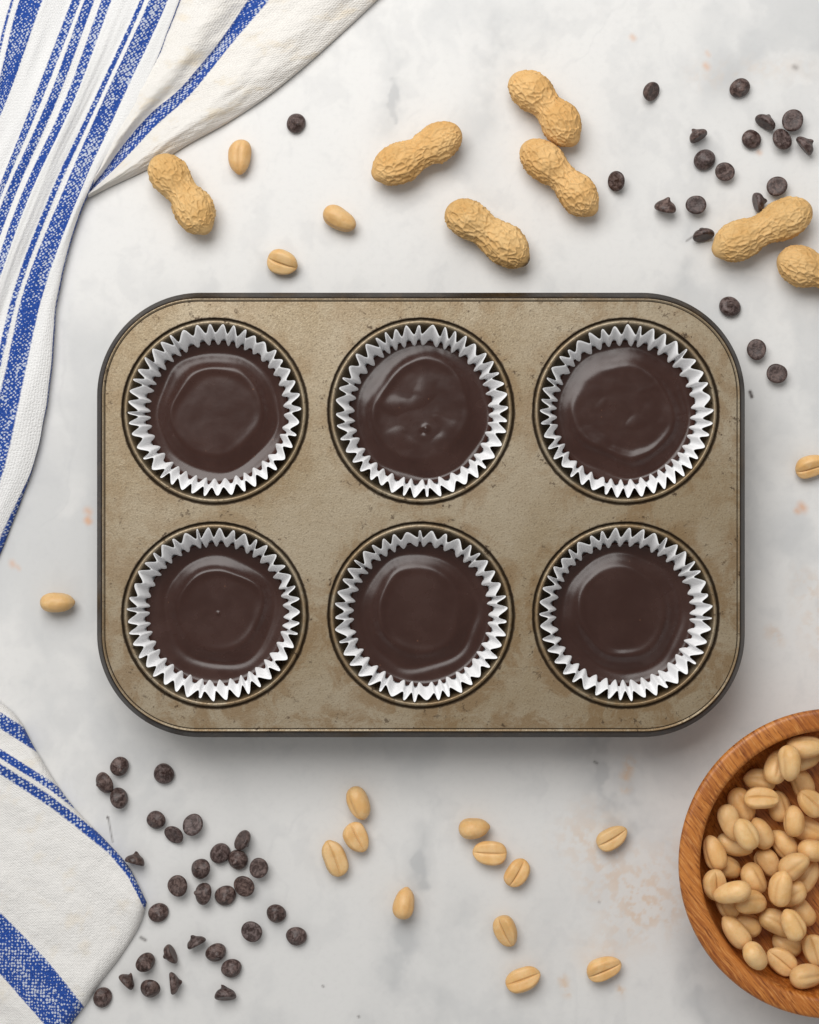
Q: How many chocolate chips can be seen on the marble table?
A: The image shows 51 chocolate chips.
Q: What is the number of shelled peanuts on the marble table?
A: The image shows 56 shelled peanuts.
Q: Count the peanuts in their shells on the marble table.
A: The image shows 7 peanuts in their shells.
